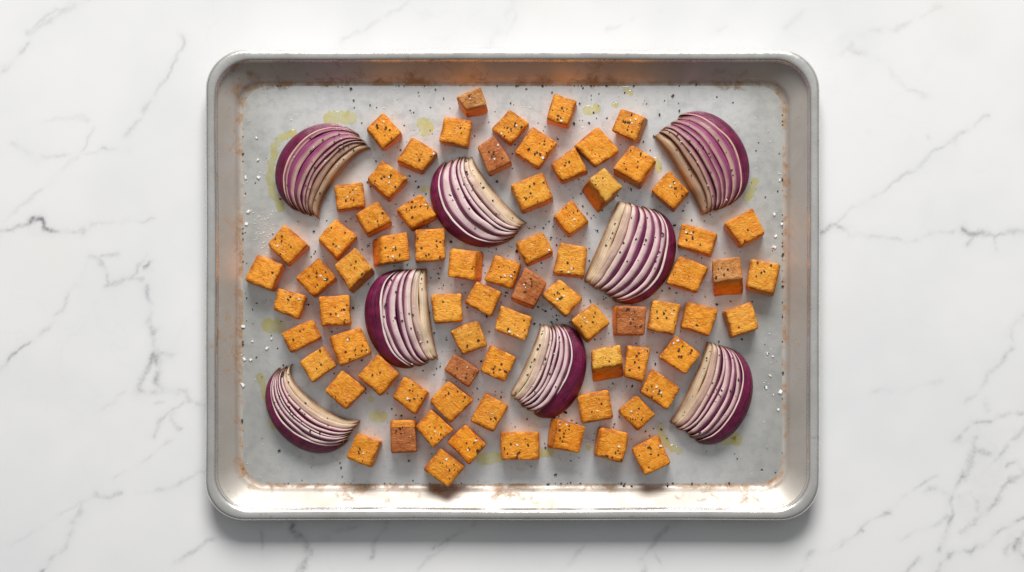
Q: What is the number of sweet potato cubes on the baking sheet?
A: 74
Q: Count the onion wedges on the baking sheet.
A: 8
